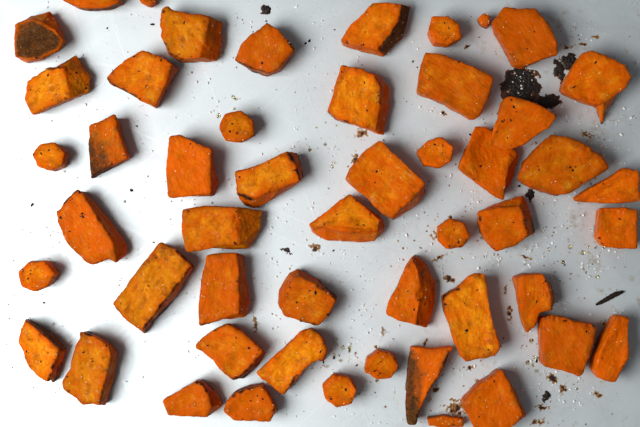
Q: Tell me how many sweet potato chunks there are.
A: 51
